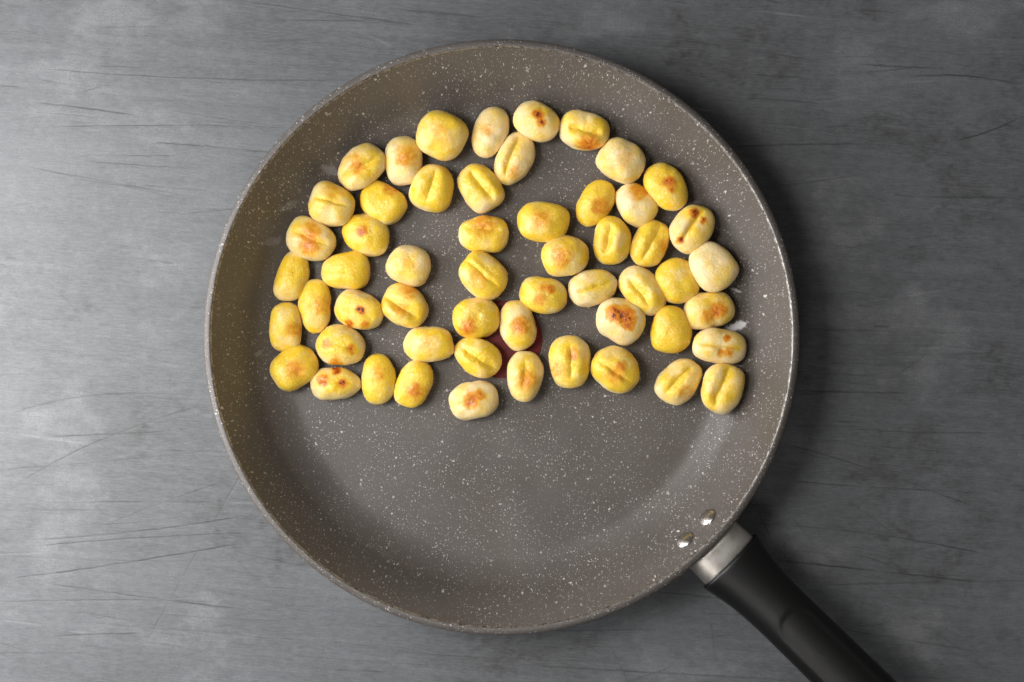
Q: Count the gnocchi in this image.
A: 55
